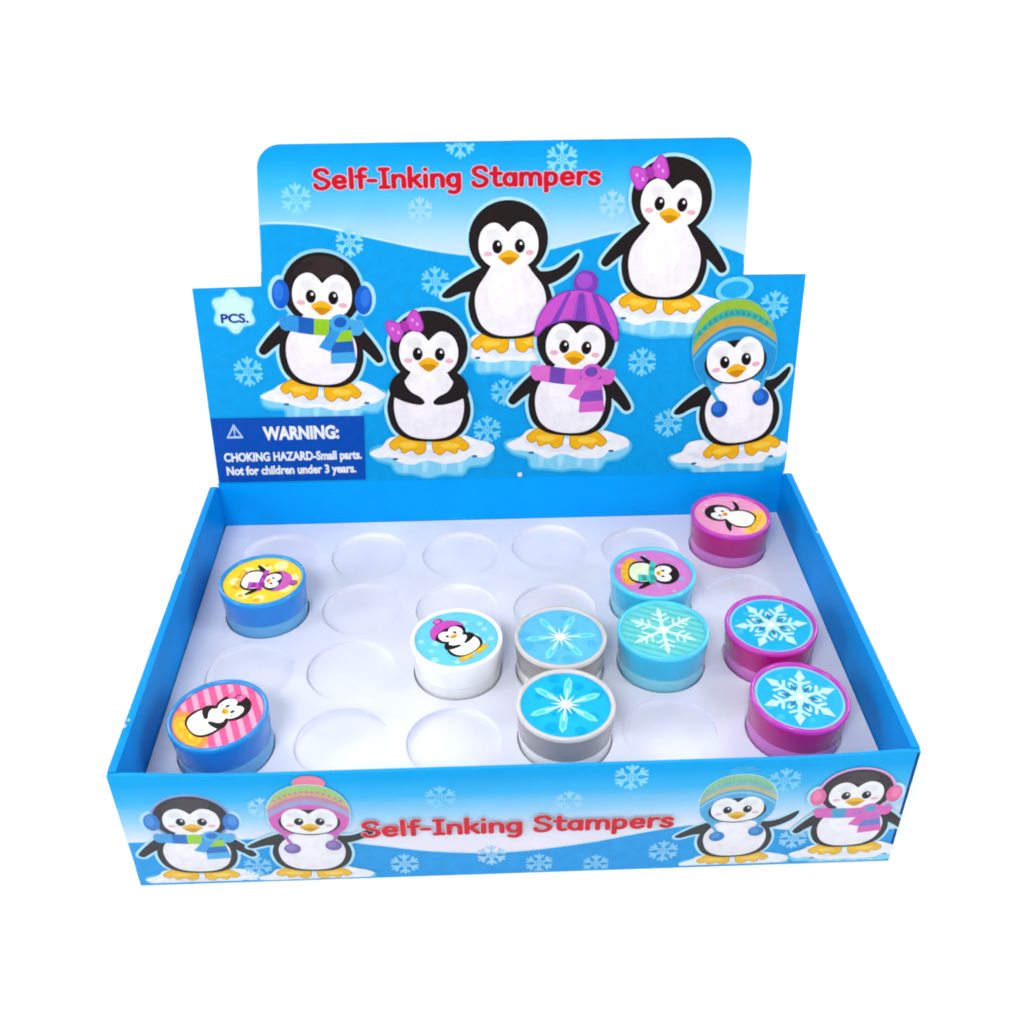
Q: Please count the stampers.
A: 10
